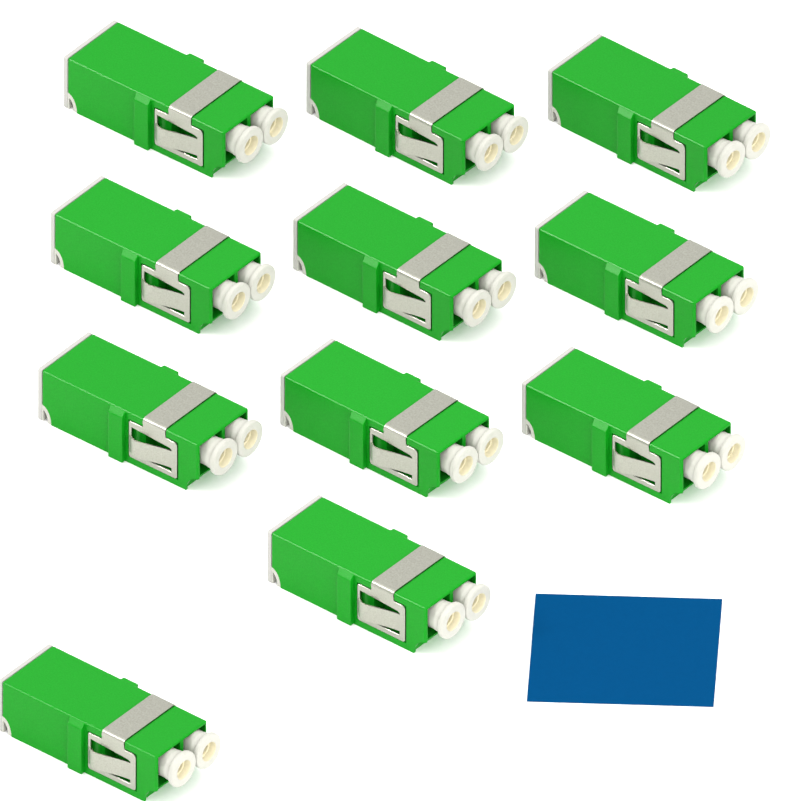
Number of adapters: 11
